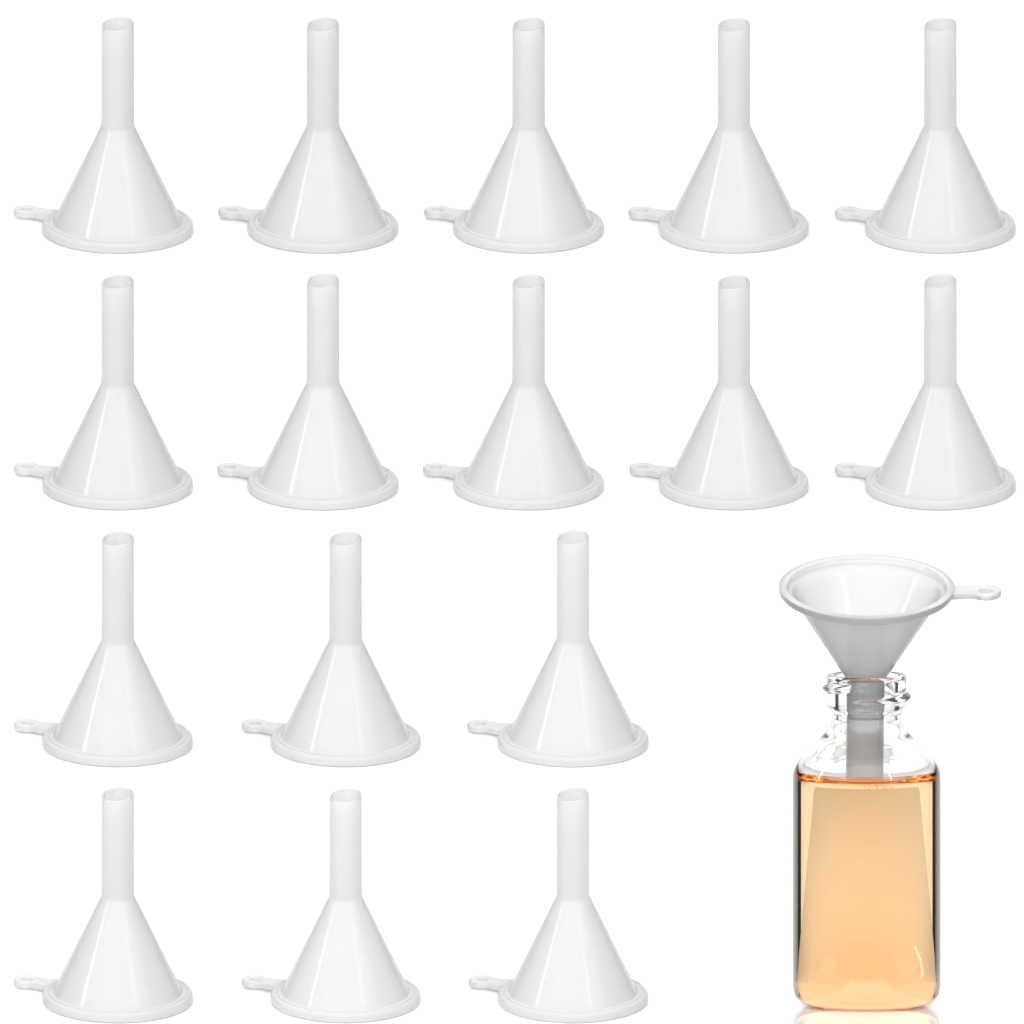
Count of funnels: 17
